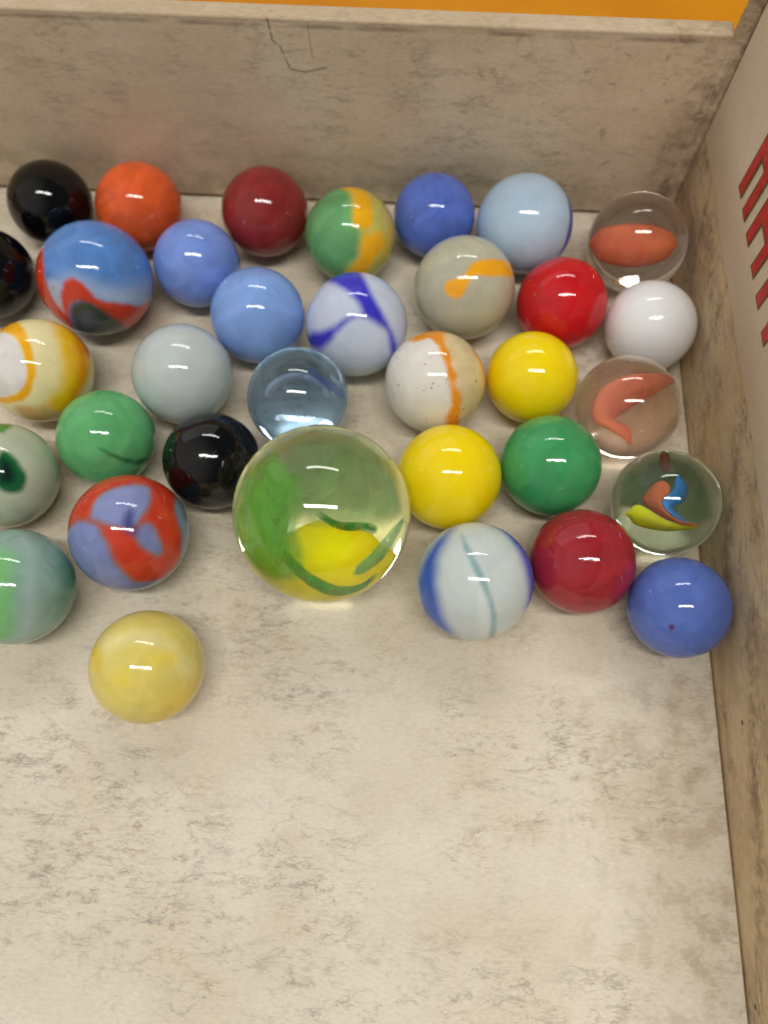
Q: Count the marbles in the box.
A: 34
